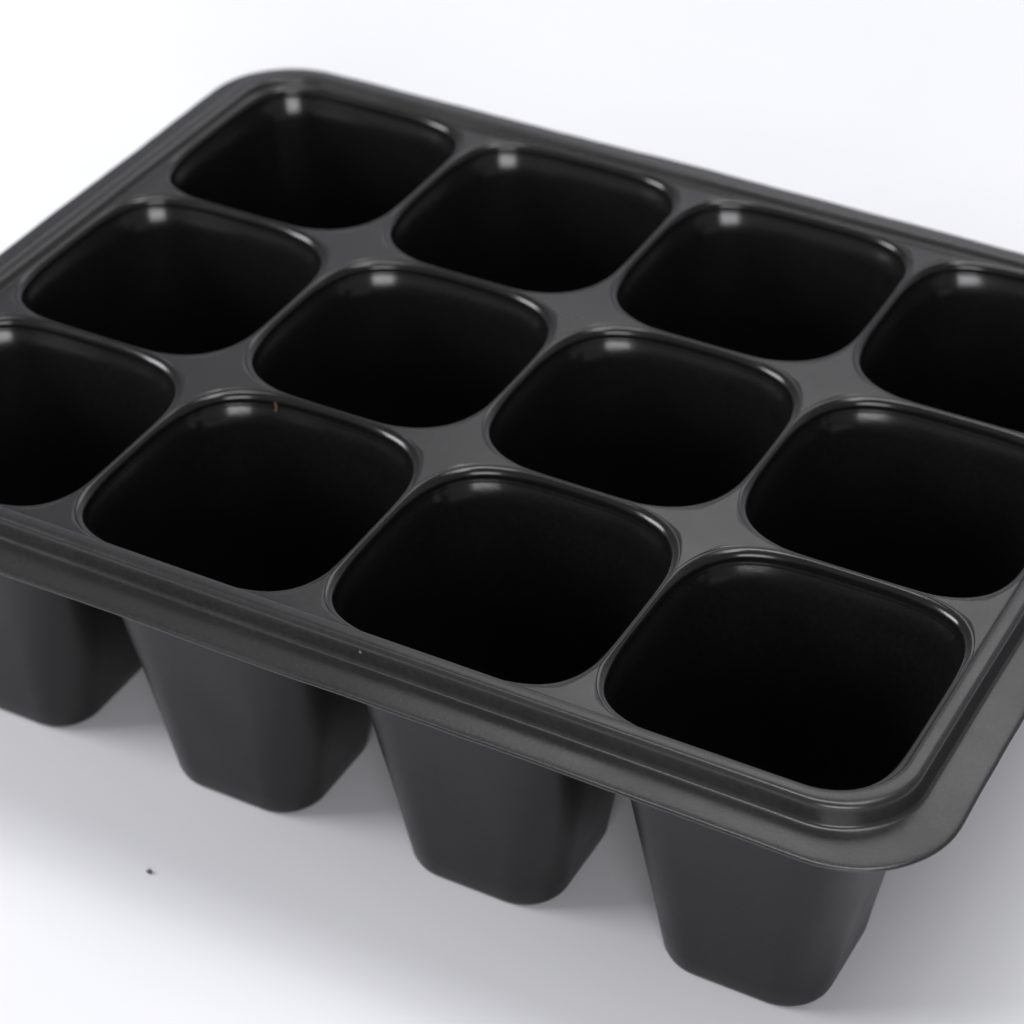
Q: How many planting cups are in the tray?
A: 12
